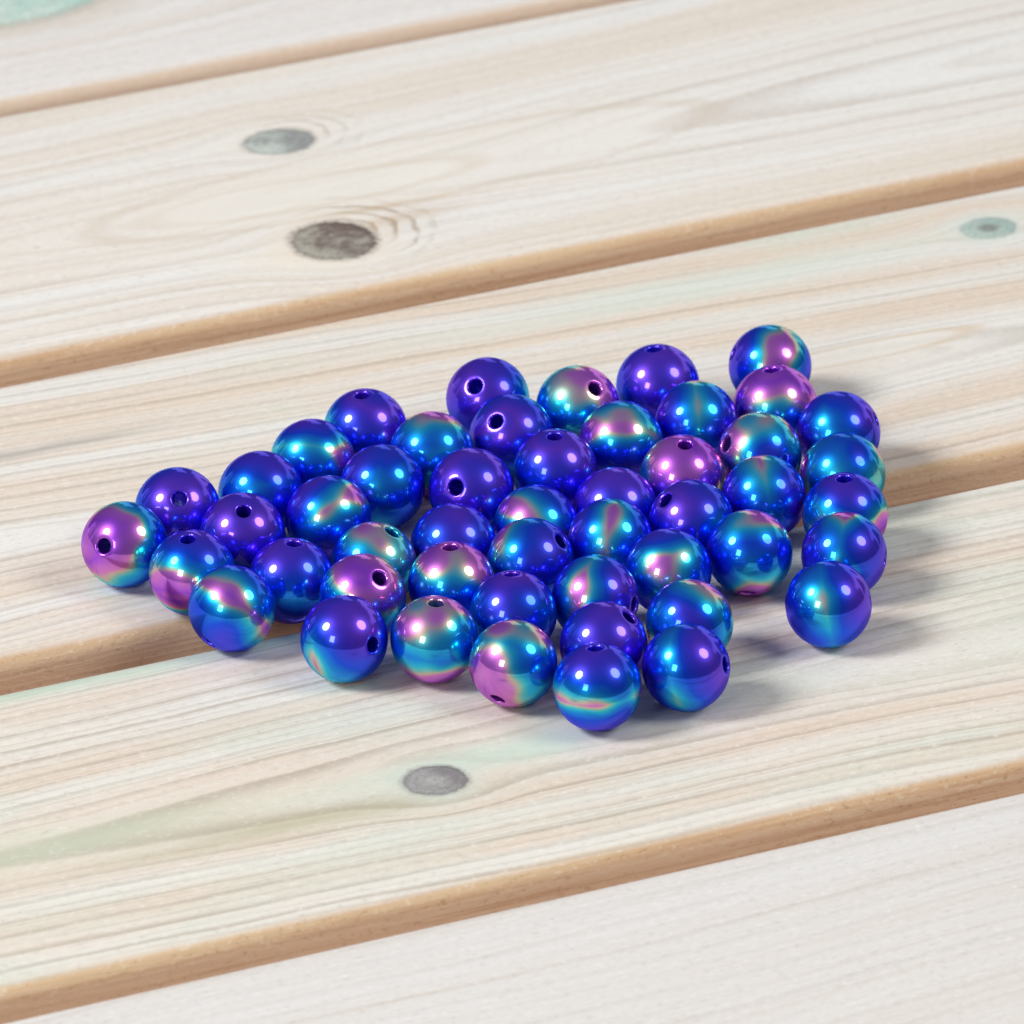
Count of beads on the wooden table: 50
